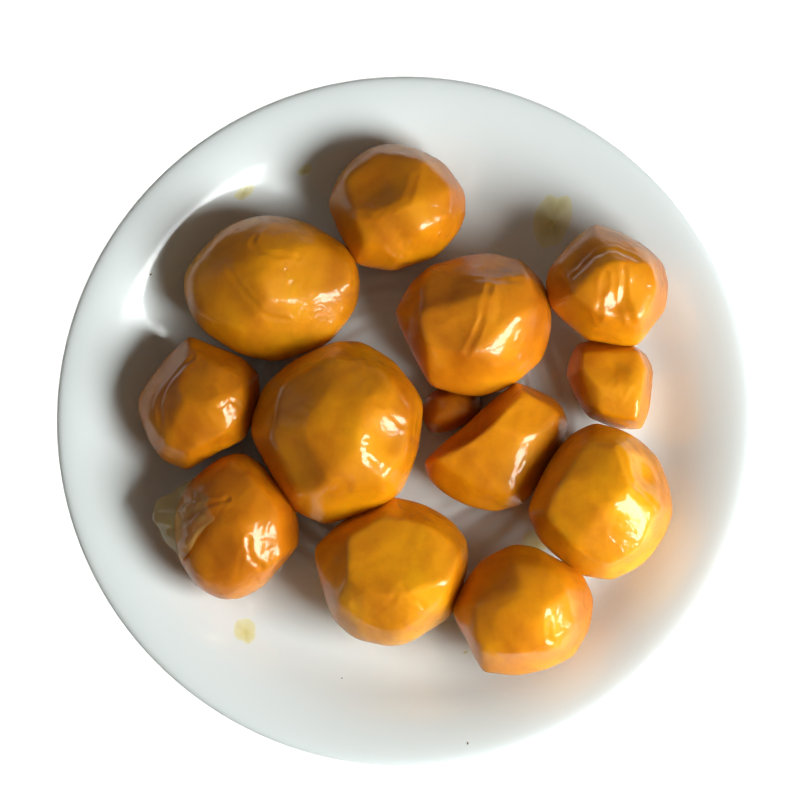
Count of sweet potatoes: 13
